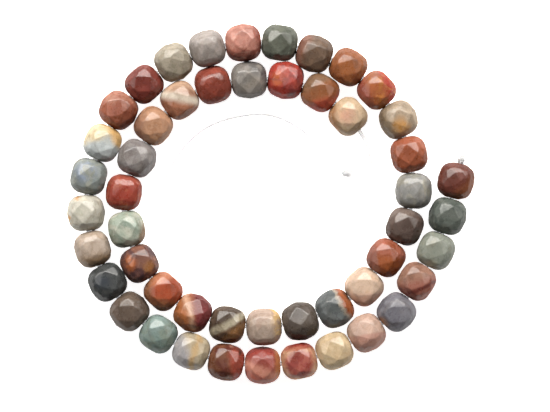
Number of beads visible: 50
